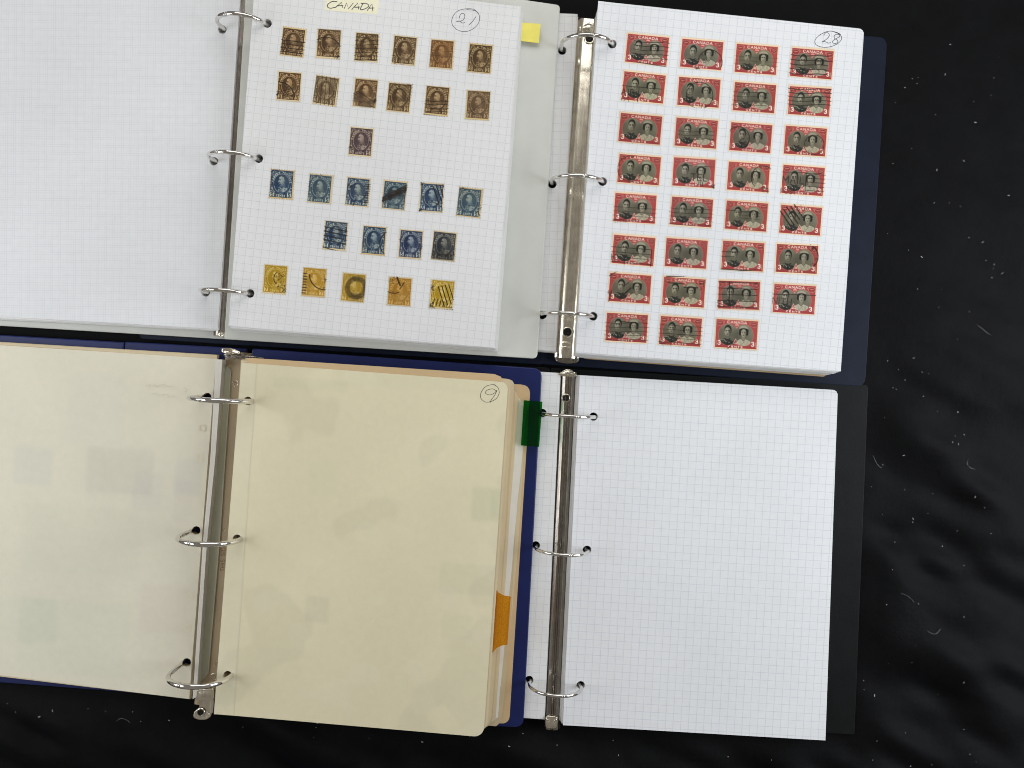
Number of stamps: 59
